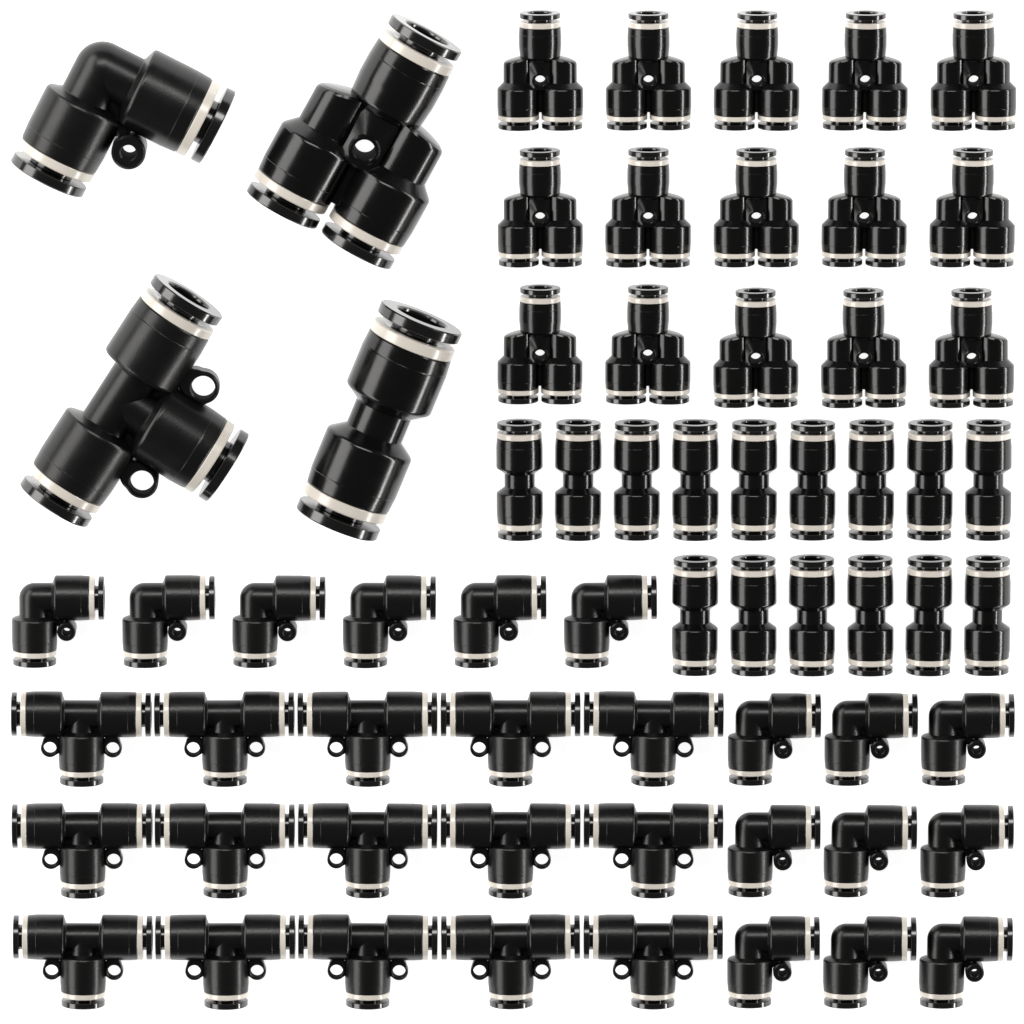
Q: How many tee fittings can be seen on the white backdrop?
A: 16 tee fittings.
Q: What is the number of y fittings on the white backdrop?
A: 16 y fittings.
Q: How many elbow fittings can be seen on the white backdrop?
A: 16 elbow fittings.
